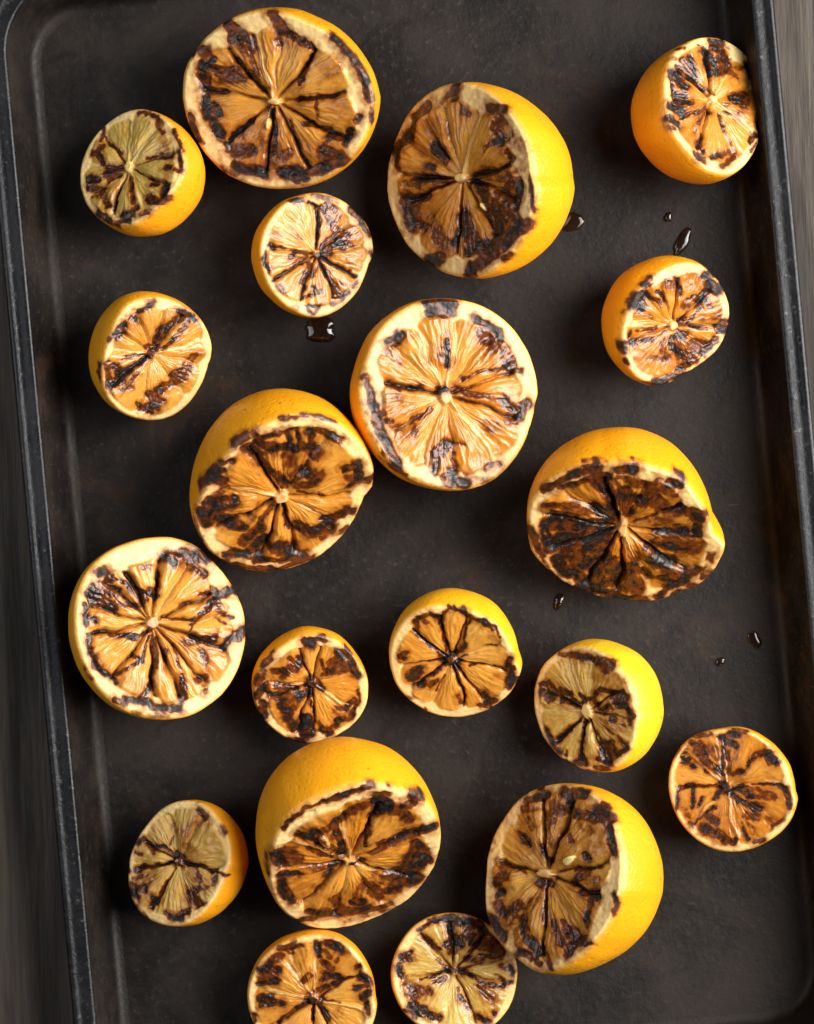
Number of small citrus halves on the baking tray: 12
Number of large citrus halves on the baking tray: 8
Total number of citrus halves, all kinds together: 20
